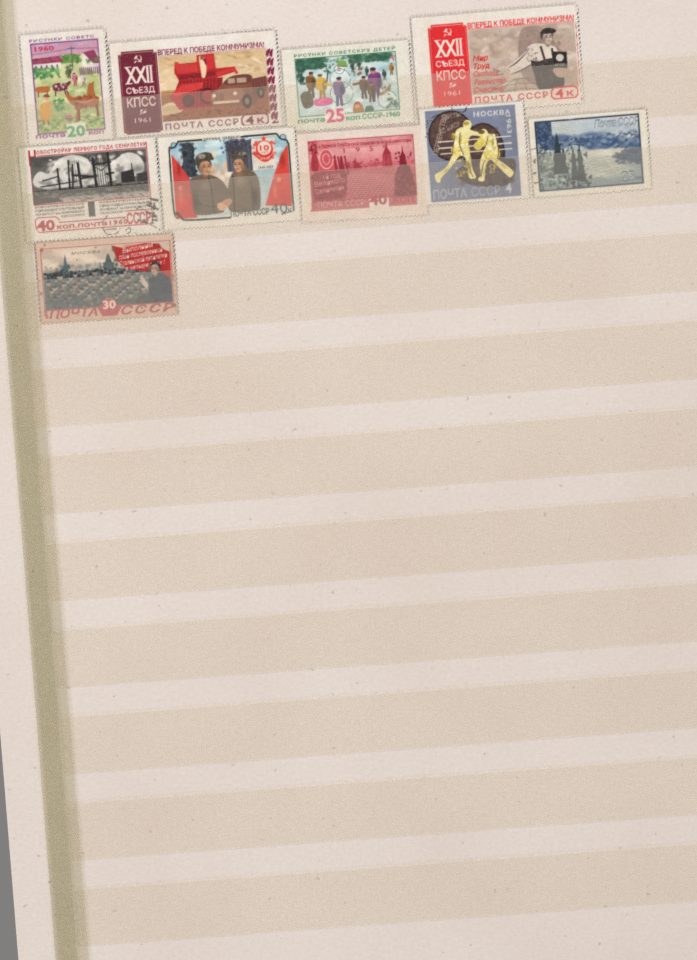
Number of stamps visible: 10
